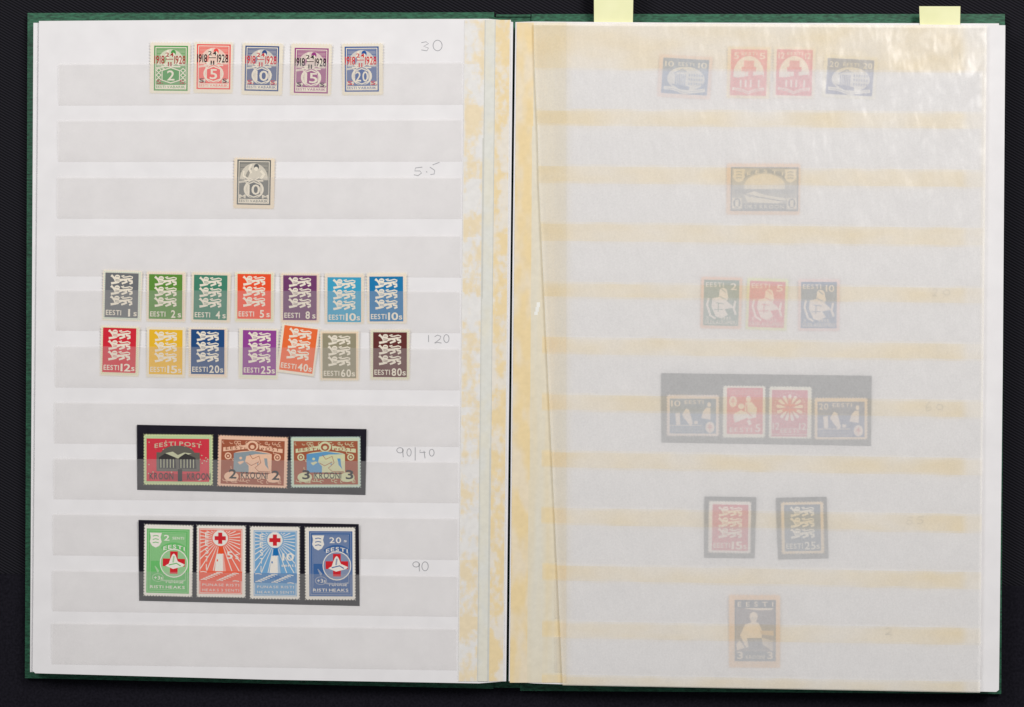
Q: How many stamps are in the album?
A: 42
